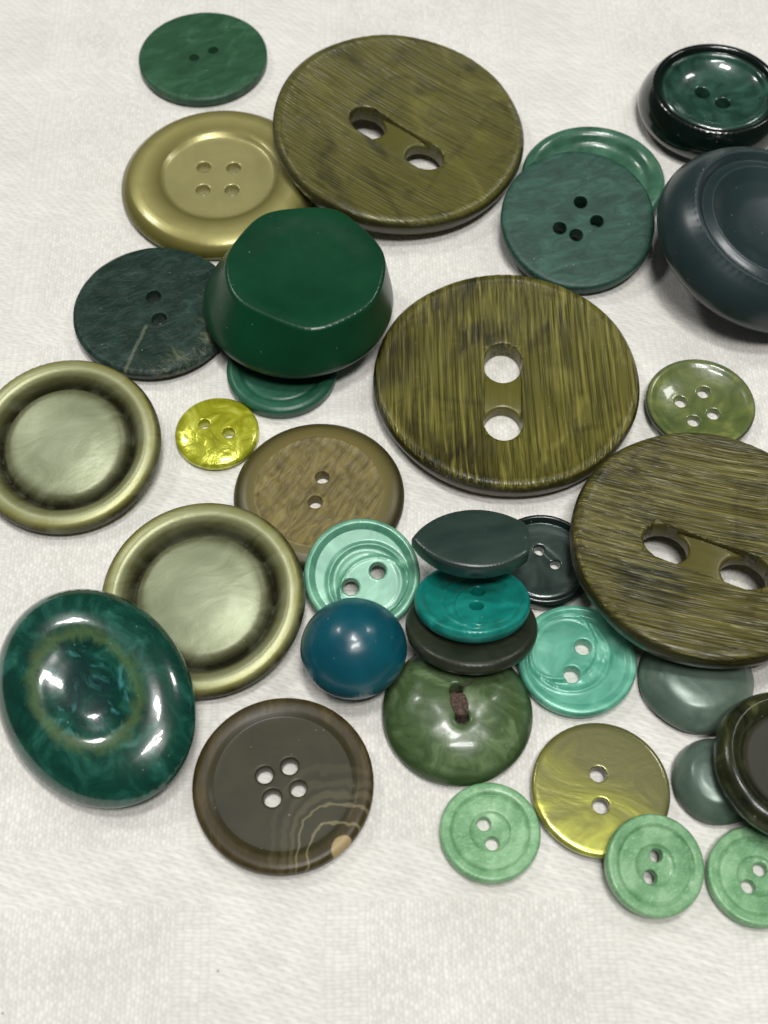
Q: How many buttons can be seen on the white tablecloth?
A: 34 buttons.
